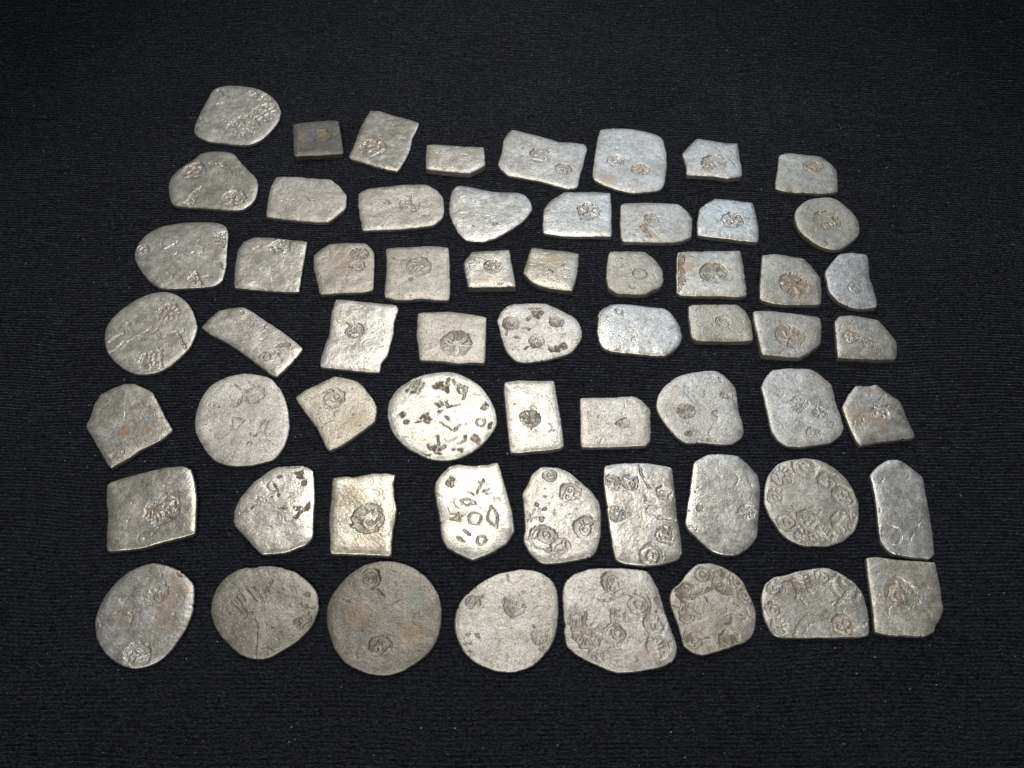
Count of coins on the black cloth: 61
